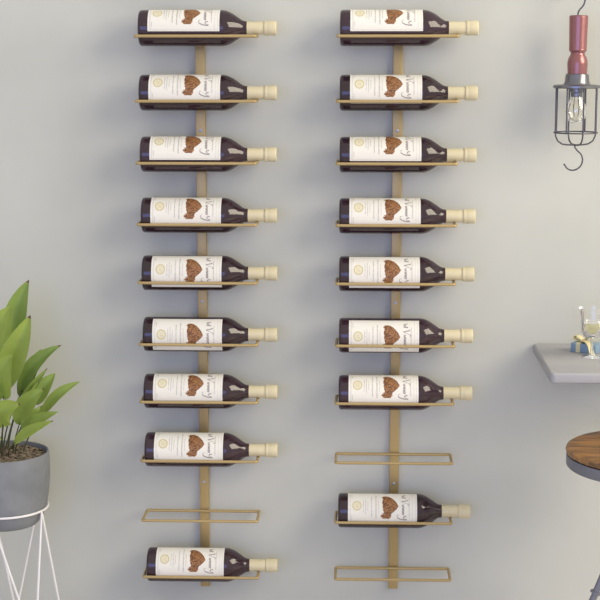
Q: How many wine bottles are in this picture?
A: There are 17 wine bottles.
